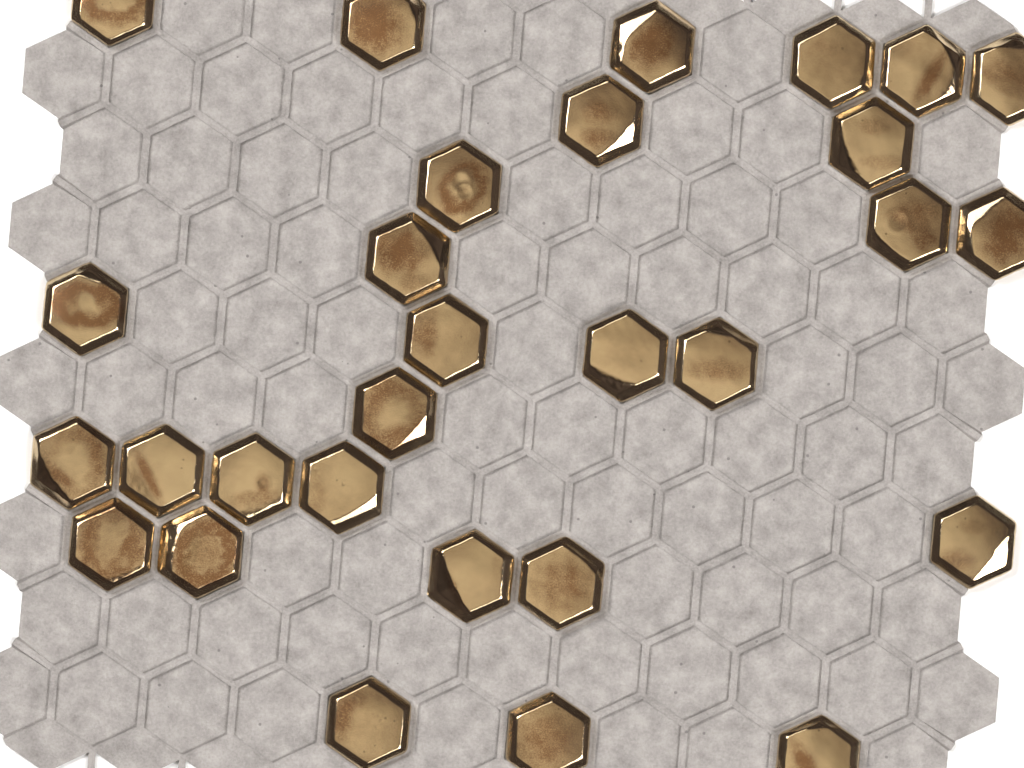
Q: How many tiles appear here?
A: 29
